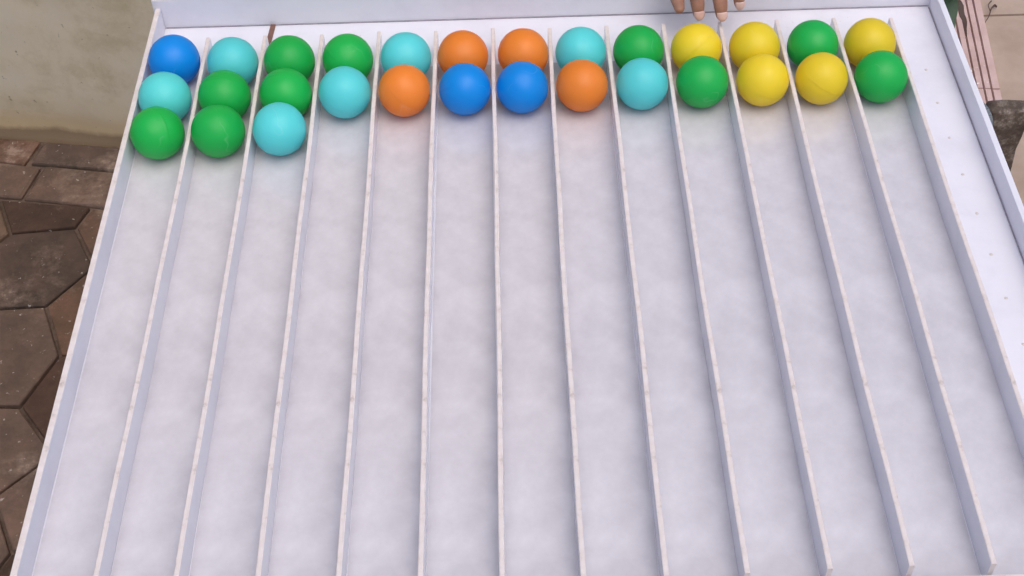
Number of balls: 29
